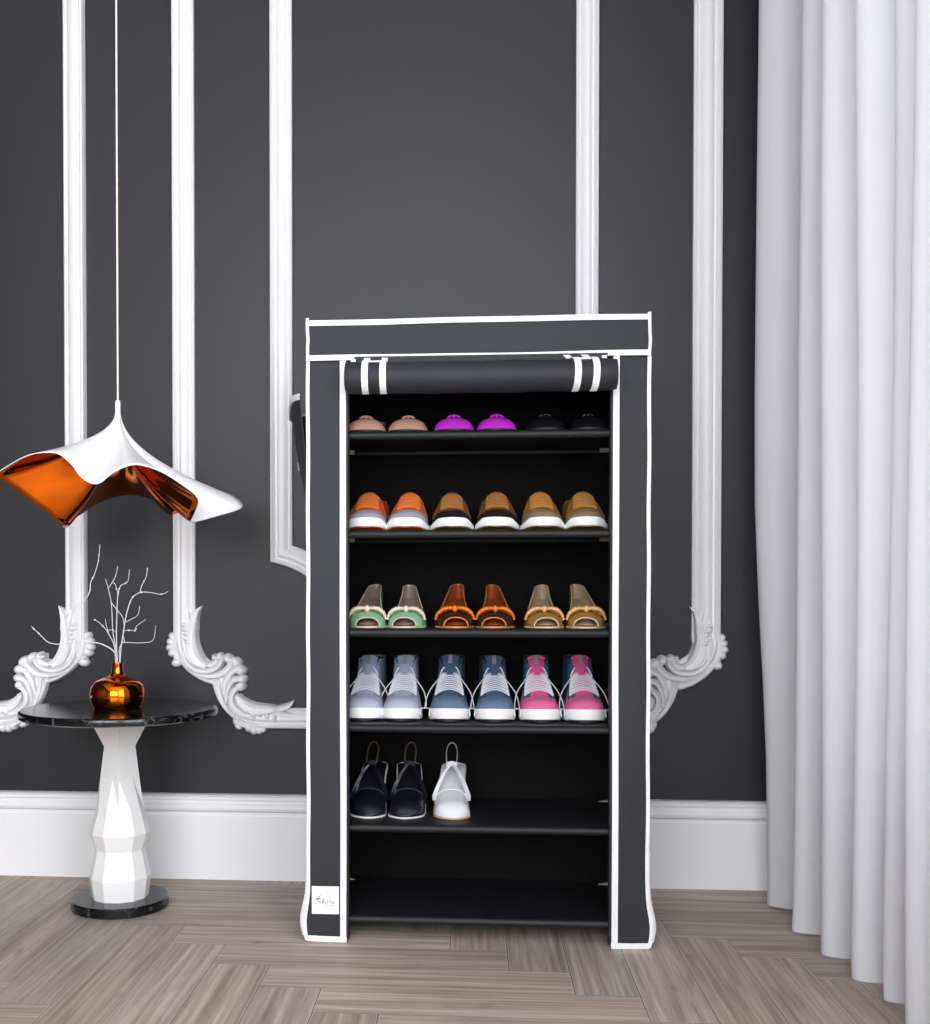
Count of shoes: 27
